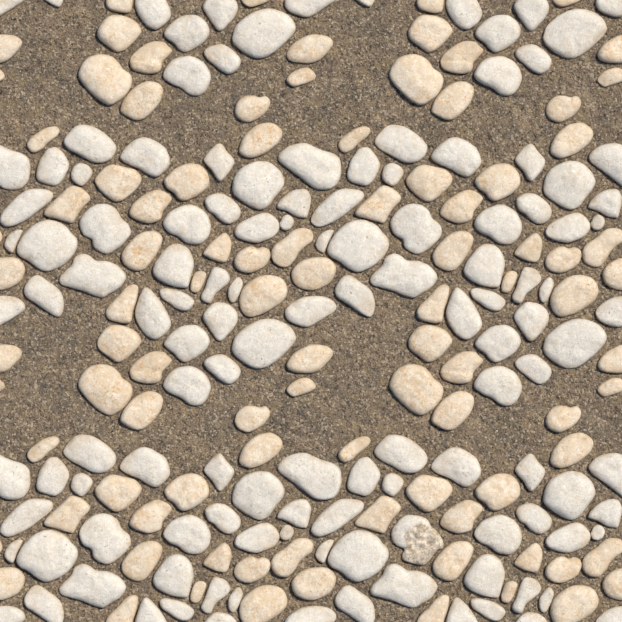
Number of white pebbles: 129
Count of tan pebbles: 96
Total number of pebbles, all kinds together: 225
